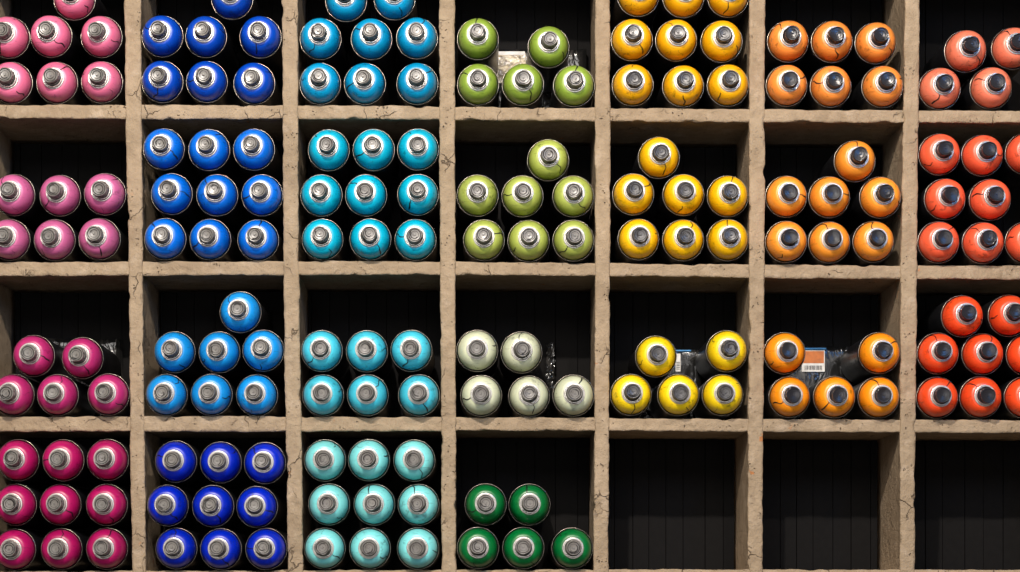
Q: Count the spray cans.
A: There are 172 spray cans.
